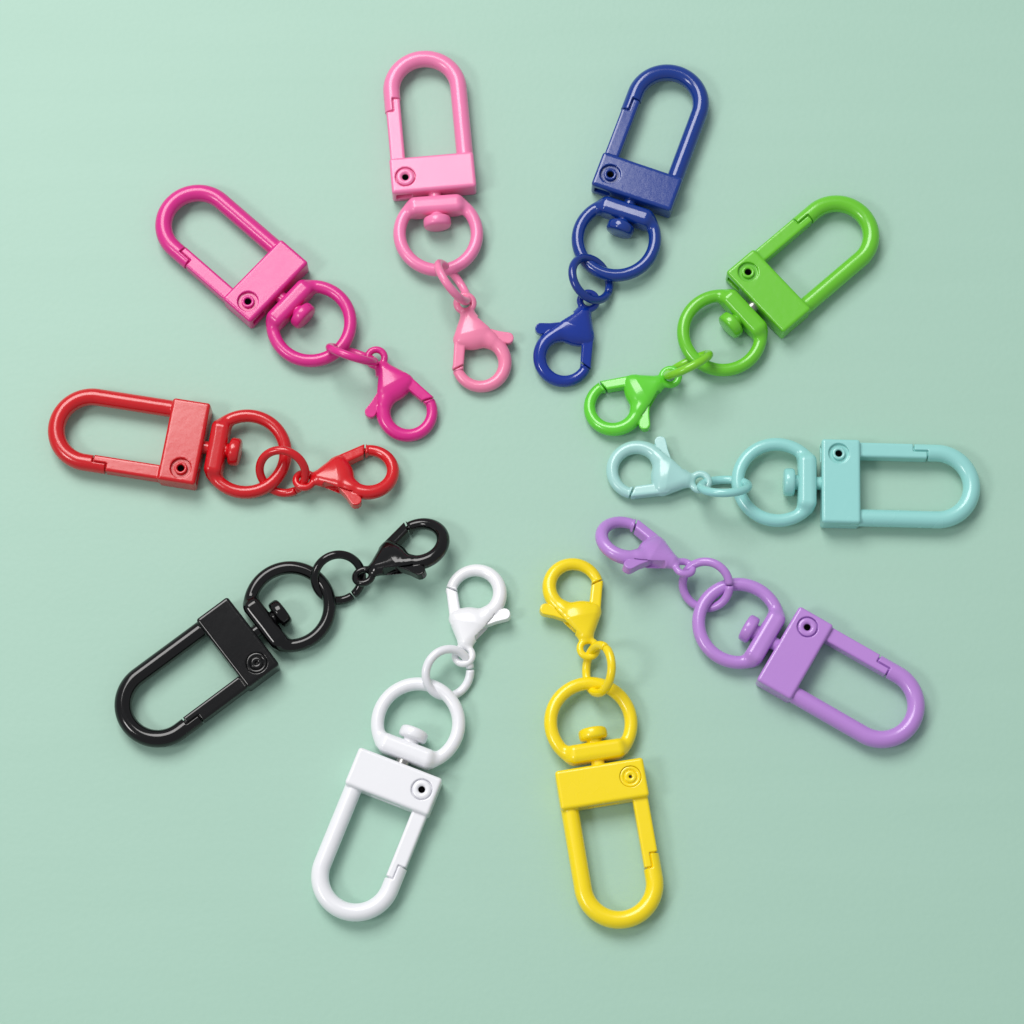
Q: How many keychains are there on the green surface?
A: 10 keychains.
